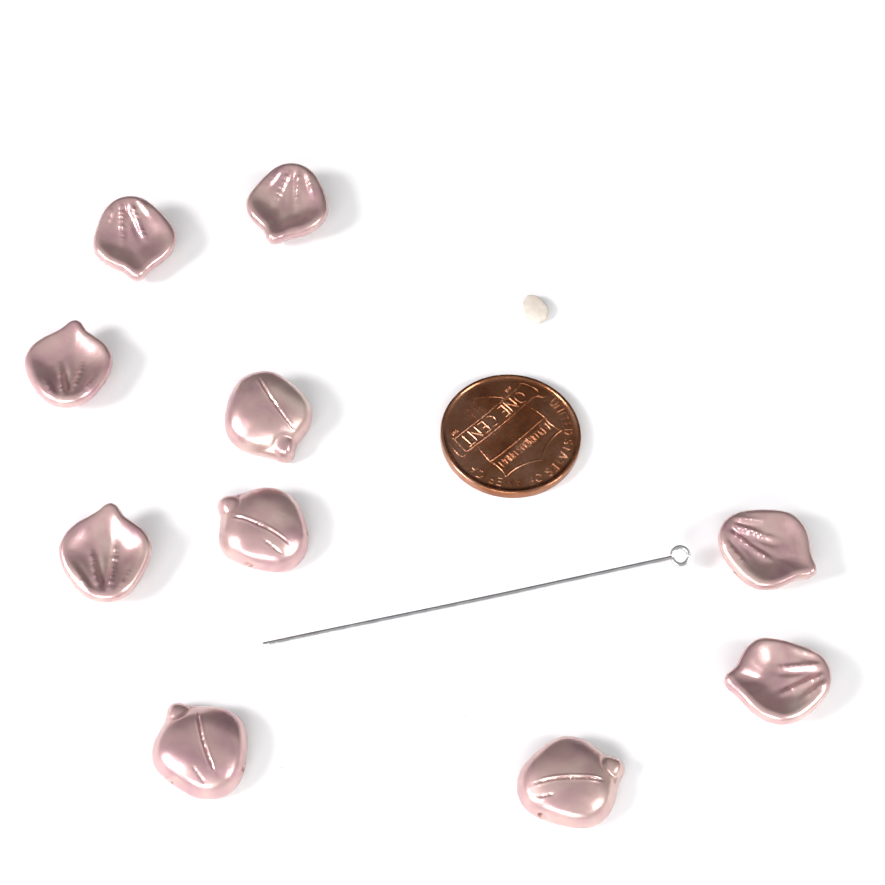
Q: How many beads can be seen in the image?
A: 10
